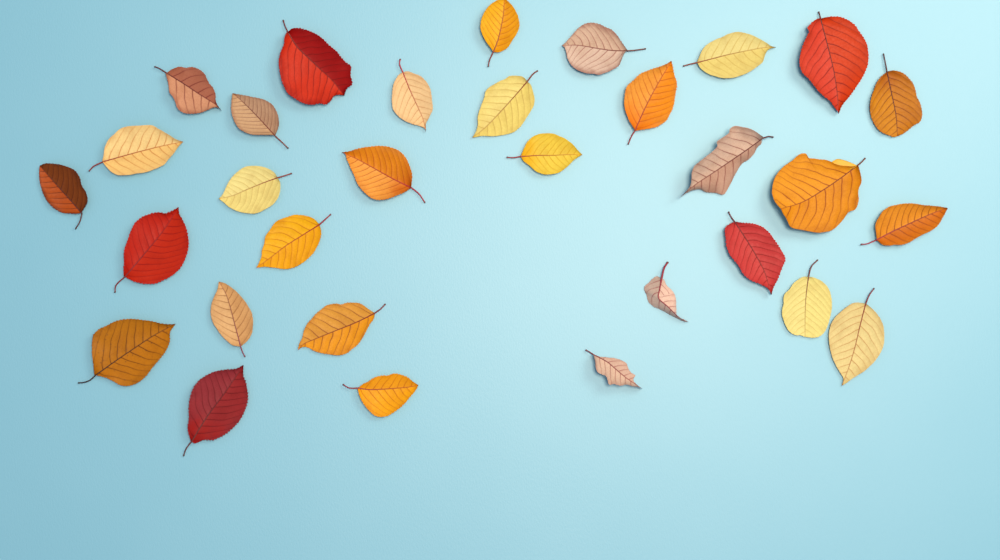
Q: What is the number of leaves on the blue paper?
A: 31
